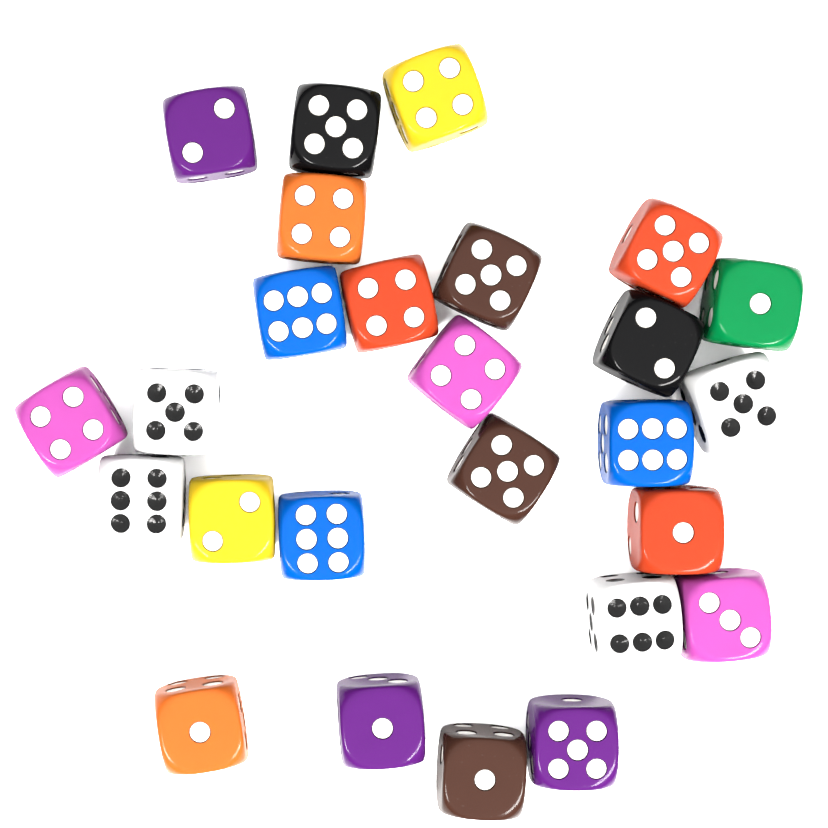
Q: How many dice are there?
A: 26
